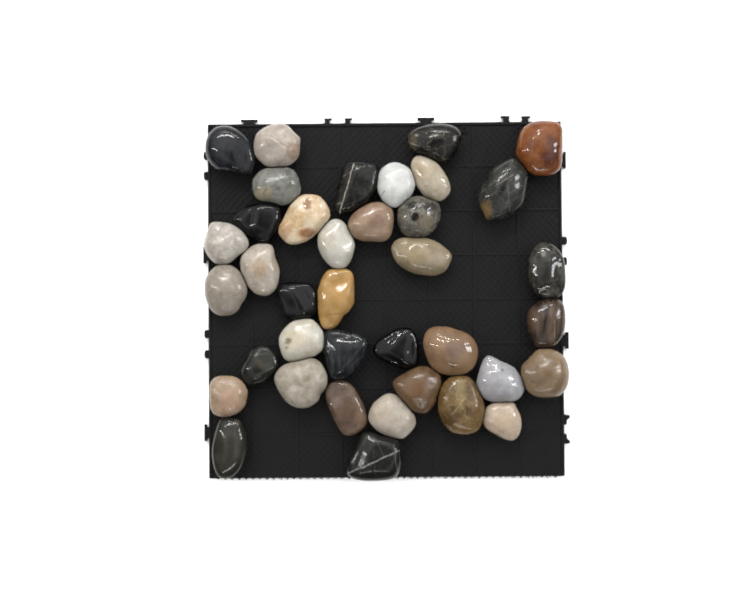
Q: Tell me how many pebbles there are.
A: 38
